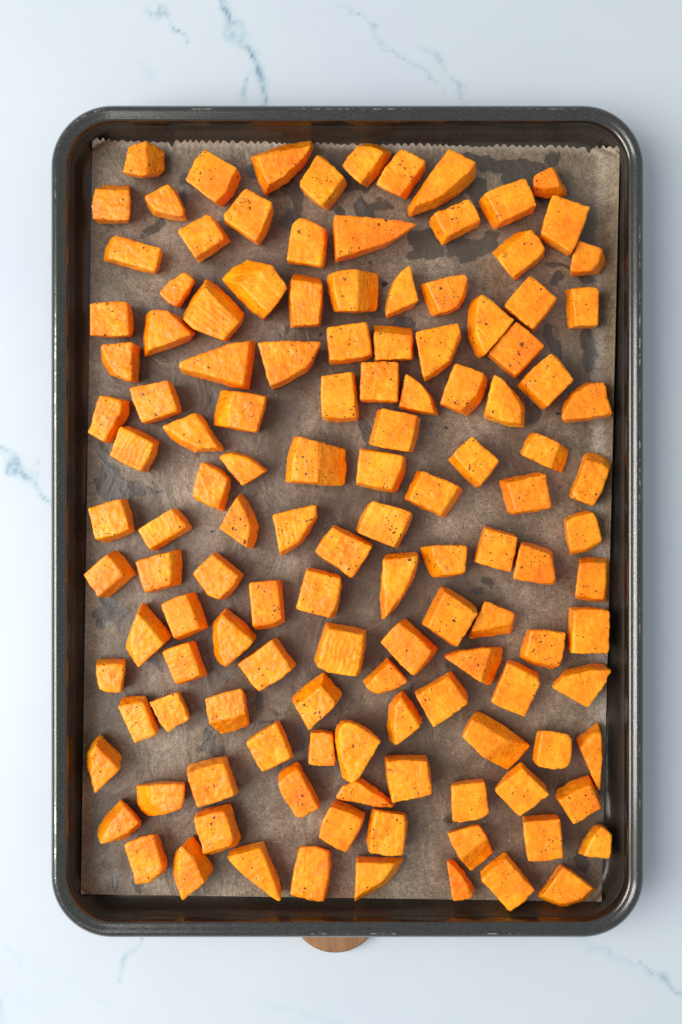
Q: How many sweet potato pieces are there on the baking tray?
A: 130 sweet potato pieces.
